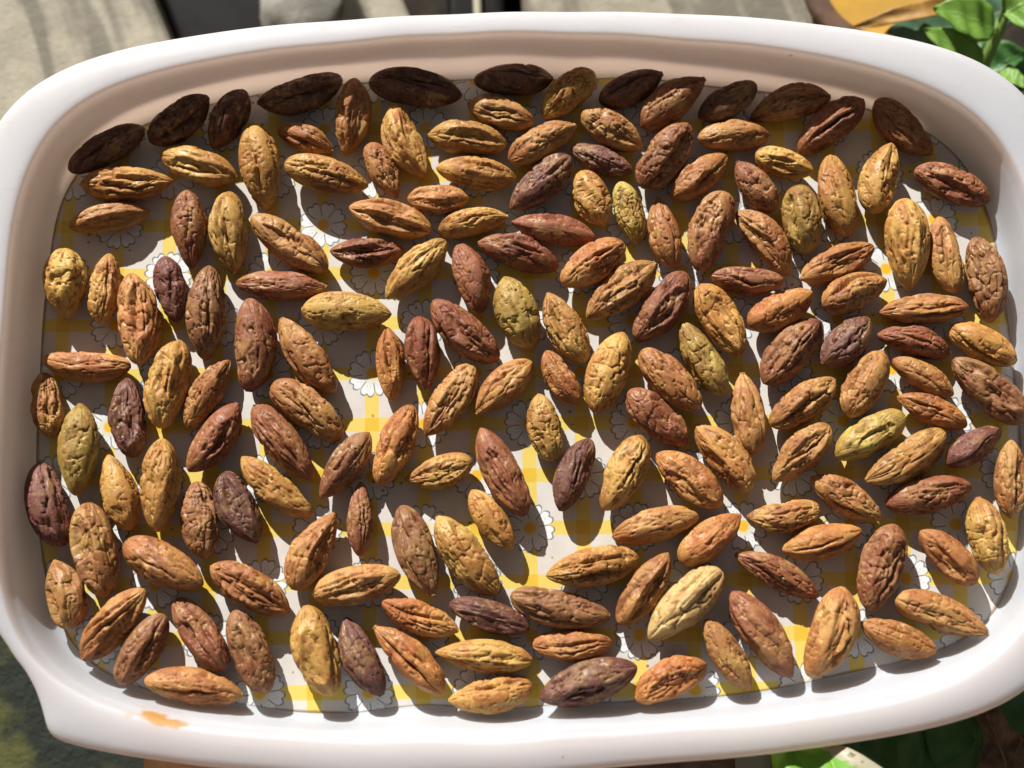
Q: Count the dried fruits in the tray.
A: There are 170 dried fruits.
